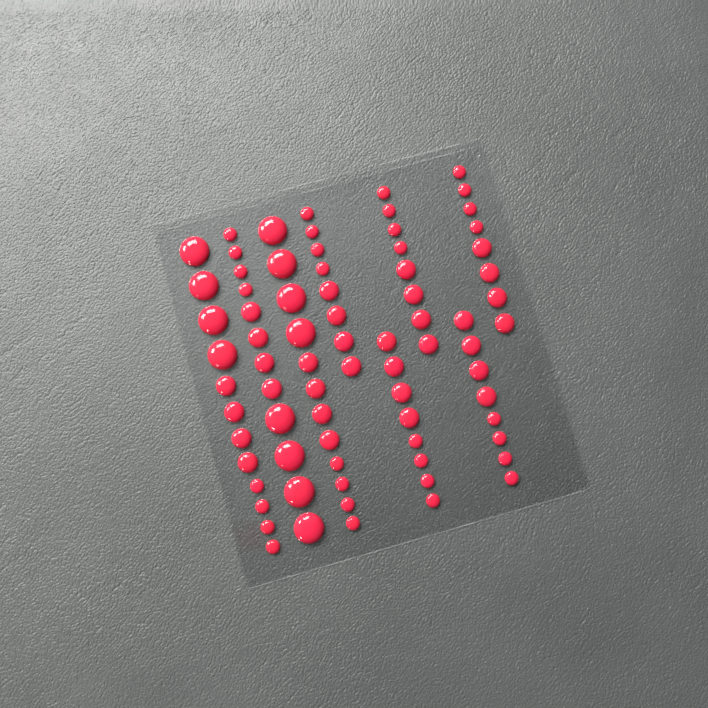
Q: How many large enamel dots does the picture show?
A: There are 12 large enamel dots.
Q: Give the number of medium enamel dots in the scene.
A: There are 32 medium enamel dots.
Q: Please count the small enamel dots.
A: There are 32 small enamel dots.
